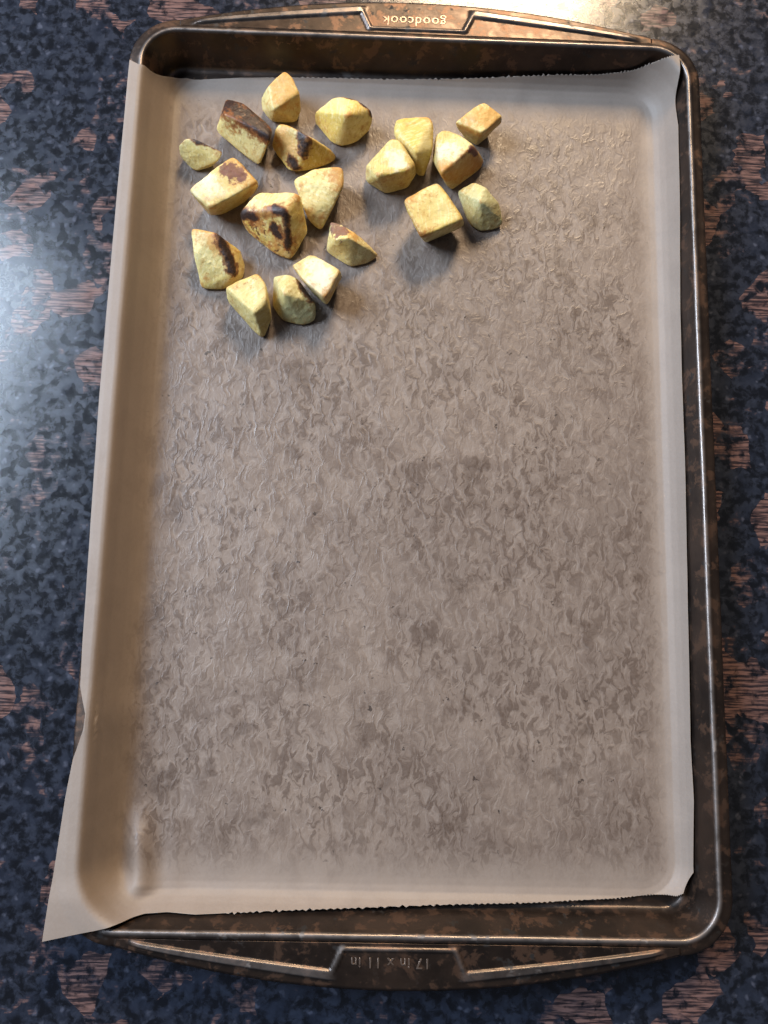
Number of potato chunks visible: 19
